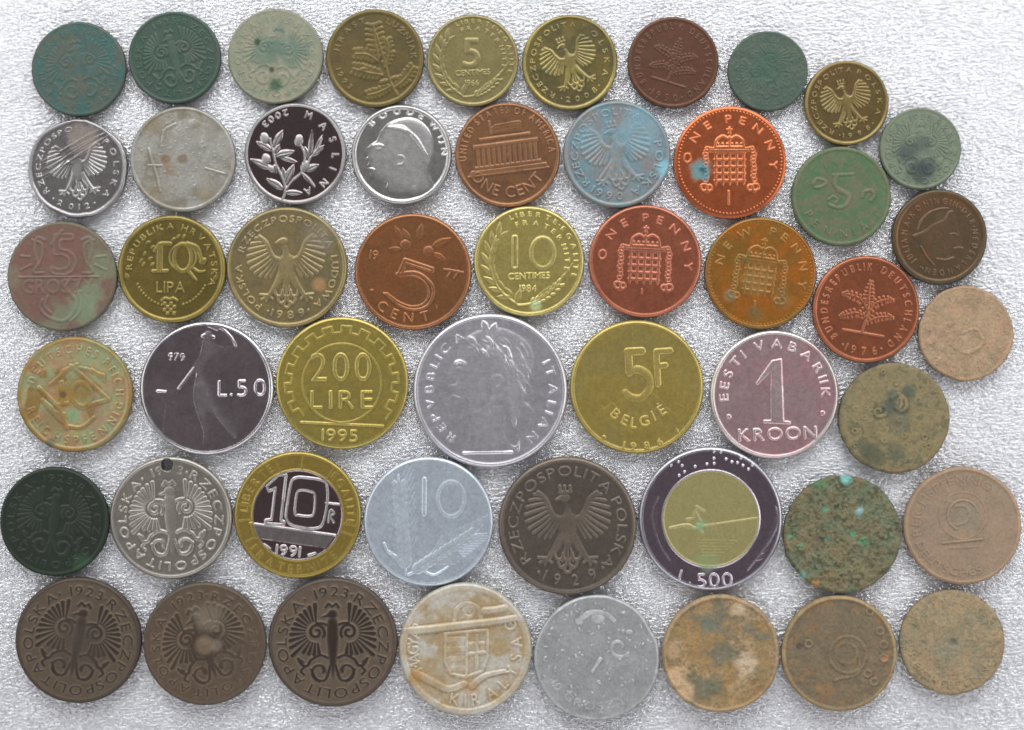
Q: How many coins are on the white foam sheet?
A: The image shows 51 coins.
